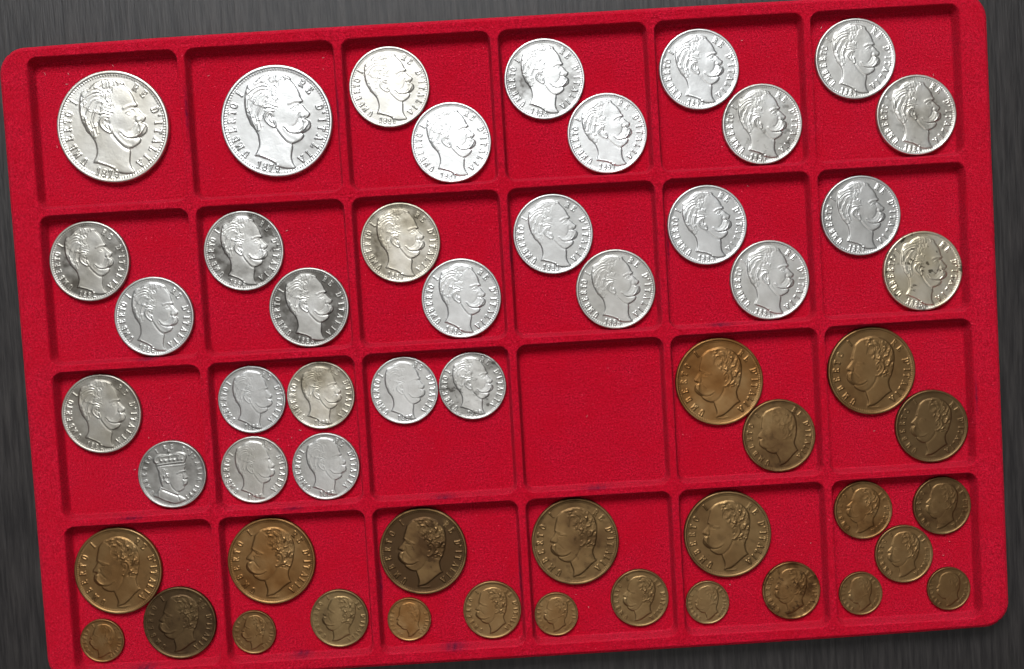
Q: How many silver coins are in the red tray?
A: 30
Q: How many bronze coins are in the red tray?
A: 24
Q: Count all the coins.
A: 54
